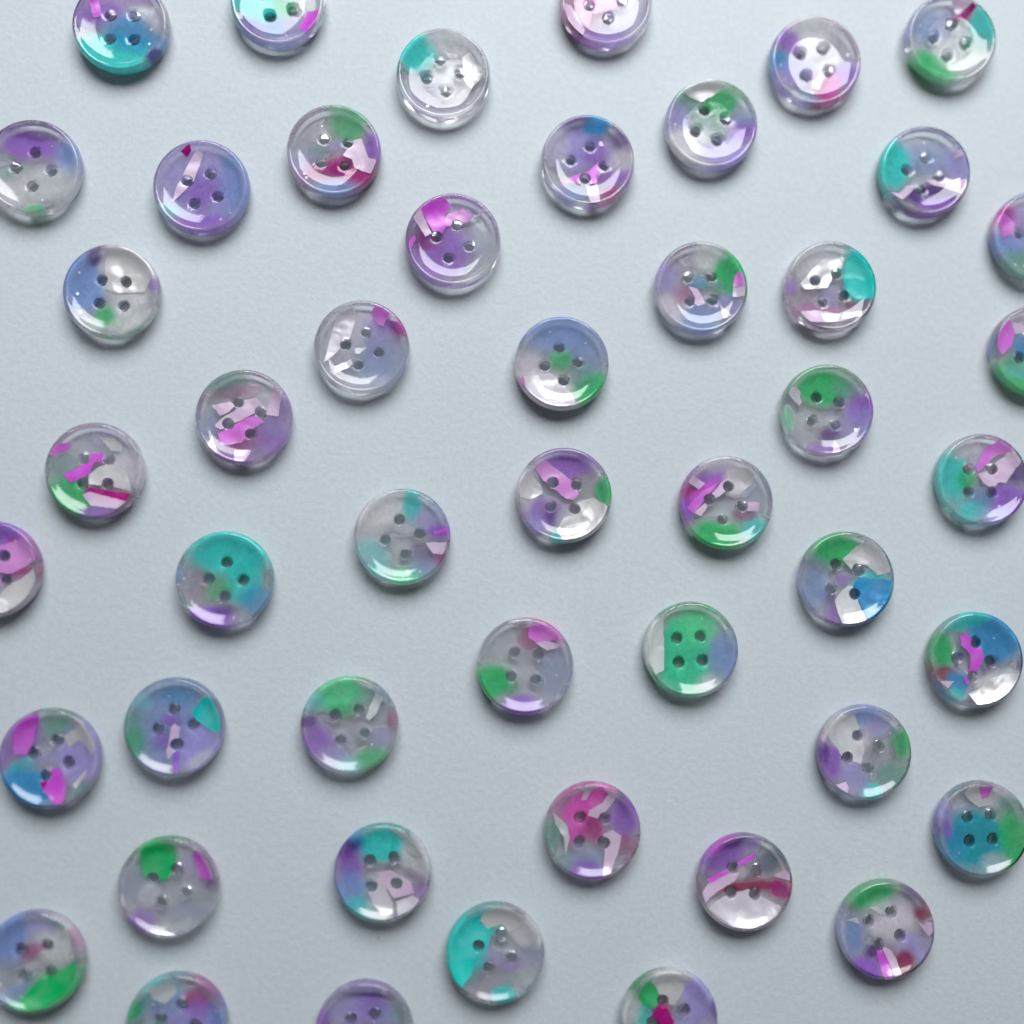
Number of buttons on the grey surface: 48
